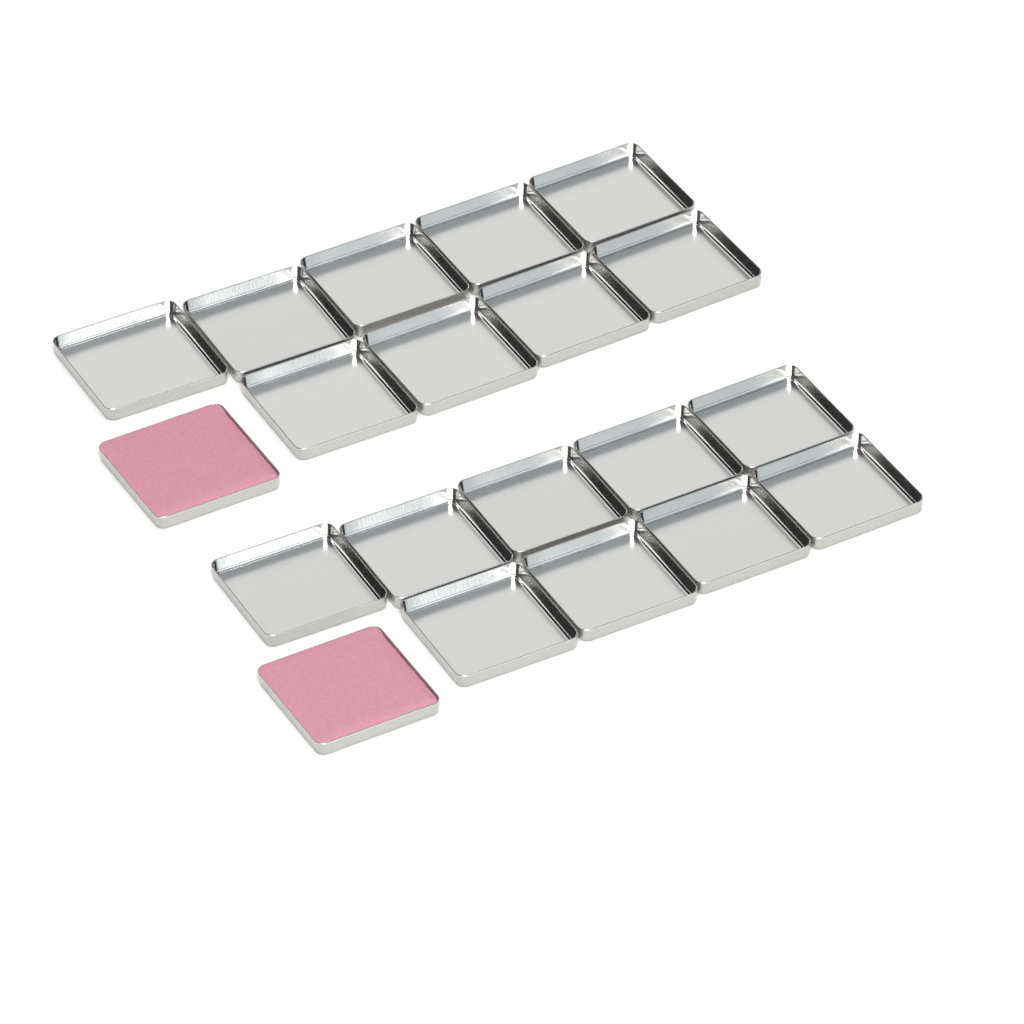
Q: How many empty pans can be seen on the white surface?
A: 18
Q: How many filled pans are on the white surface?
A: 2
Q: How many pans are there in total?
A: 20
